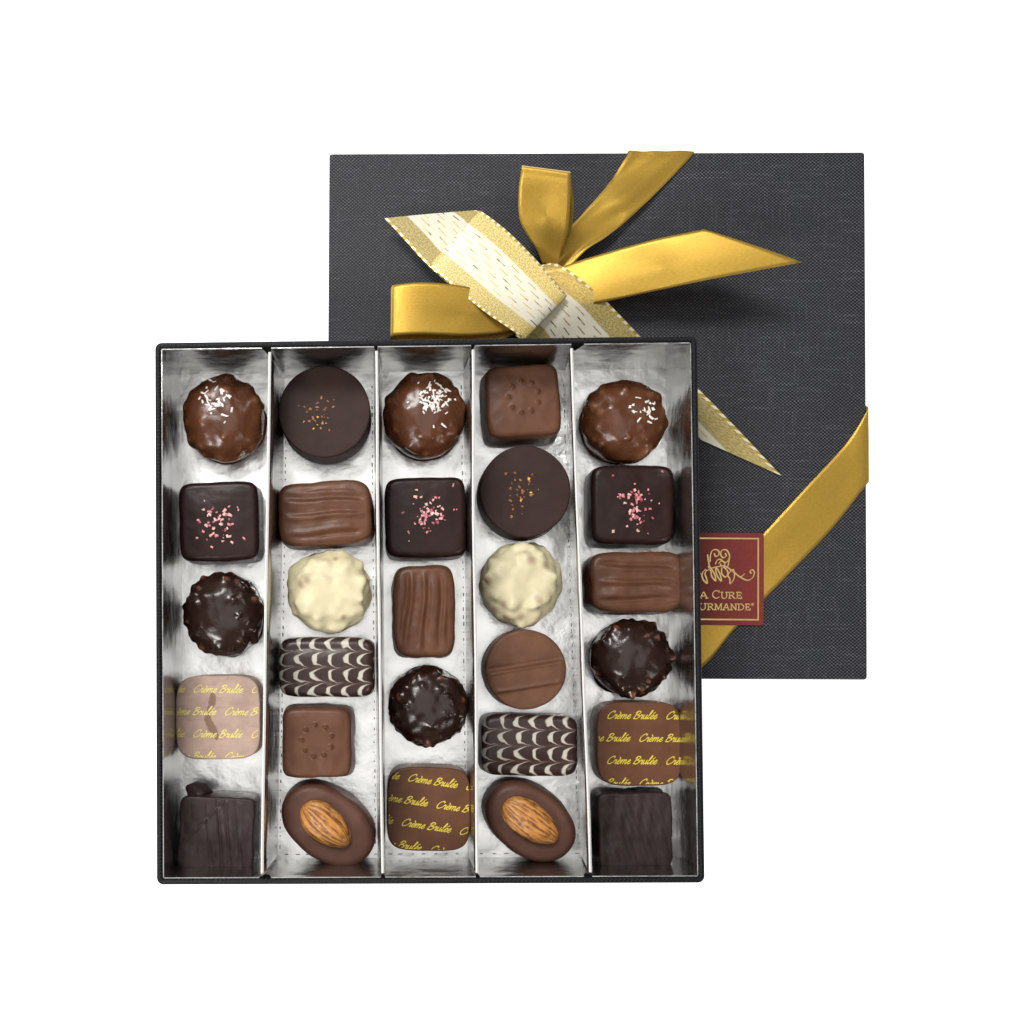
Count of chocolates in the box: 28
